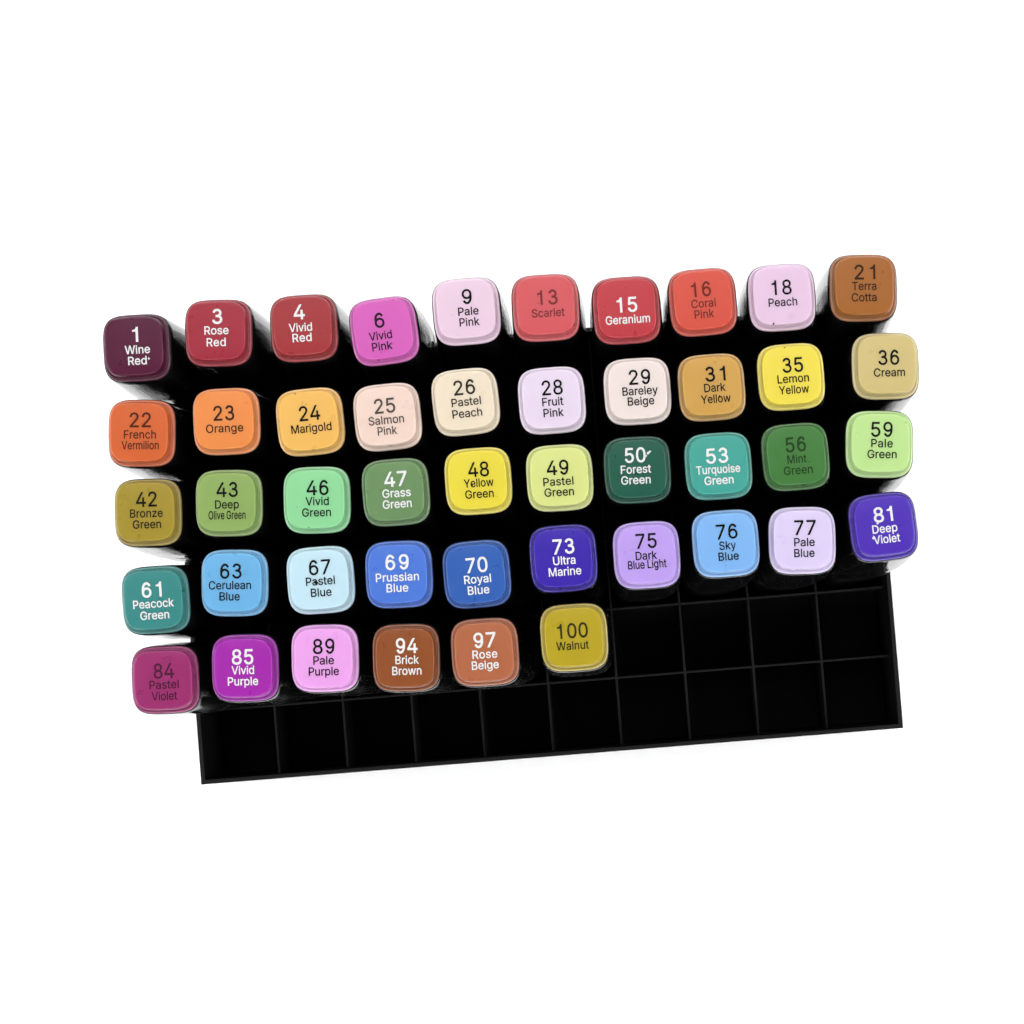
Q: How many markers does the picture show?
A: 46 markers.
